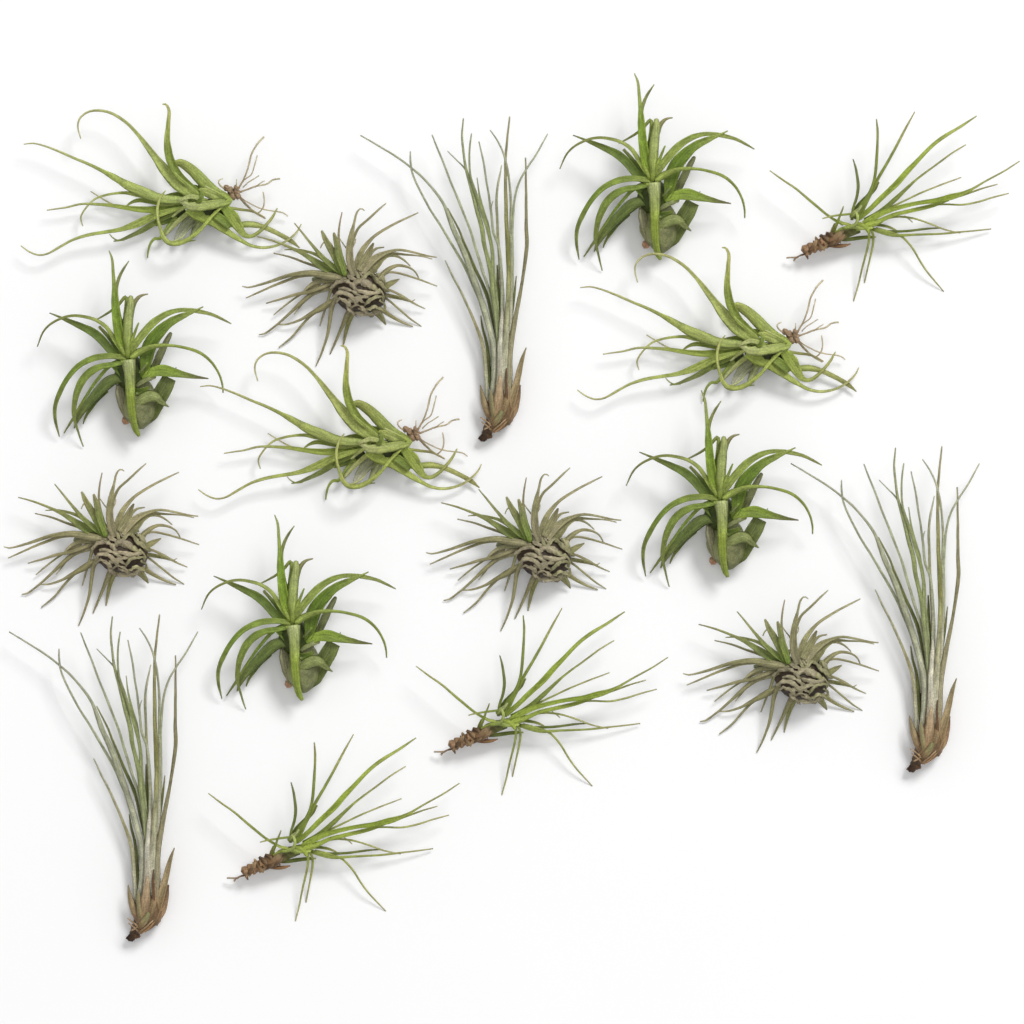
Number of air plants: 17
